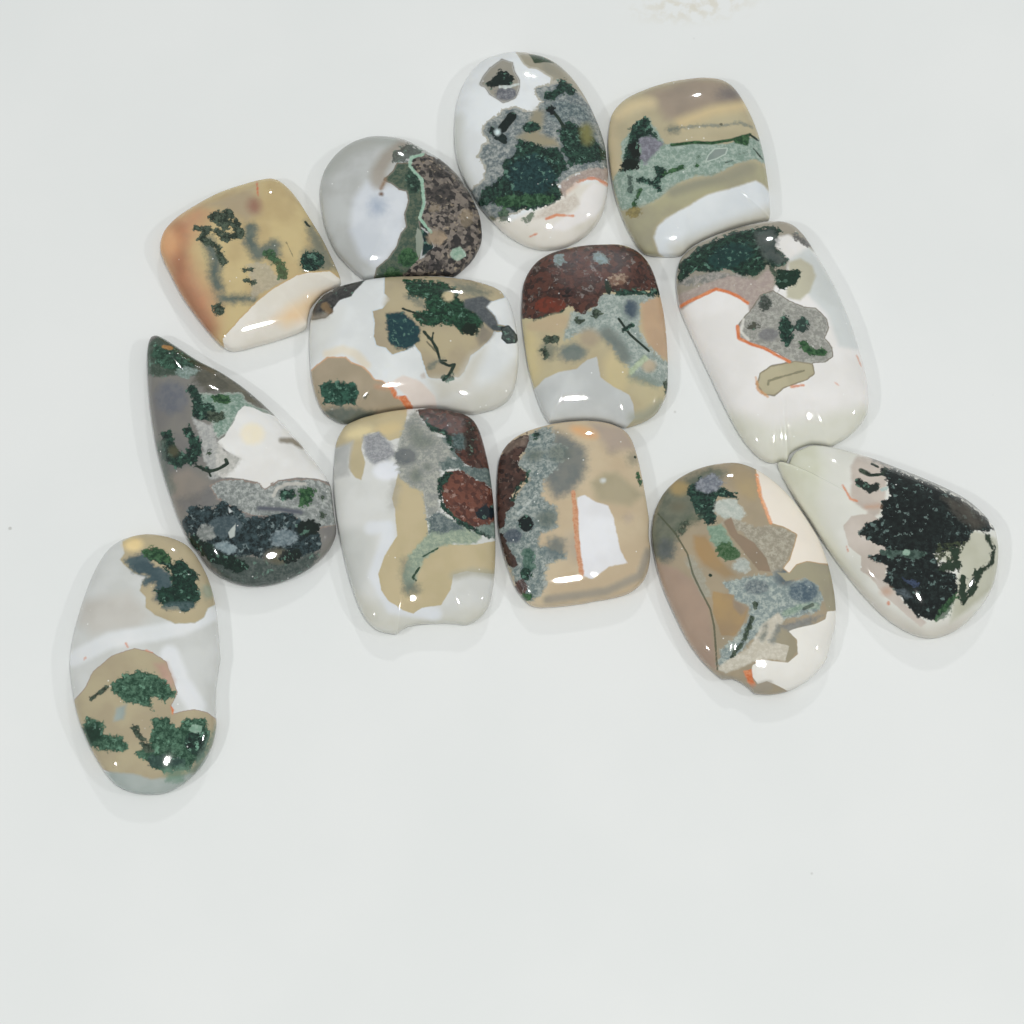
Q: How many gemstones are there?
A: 13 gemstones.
